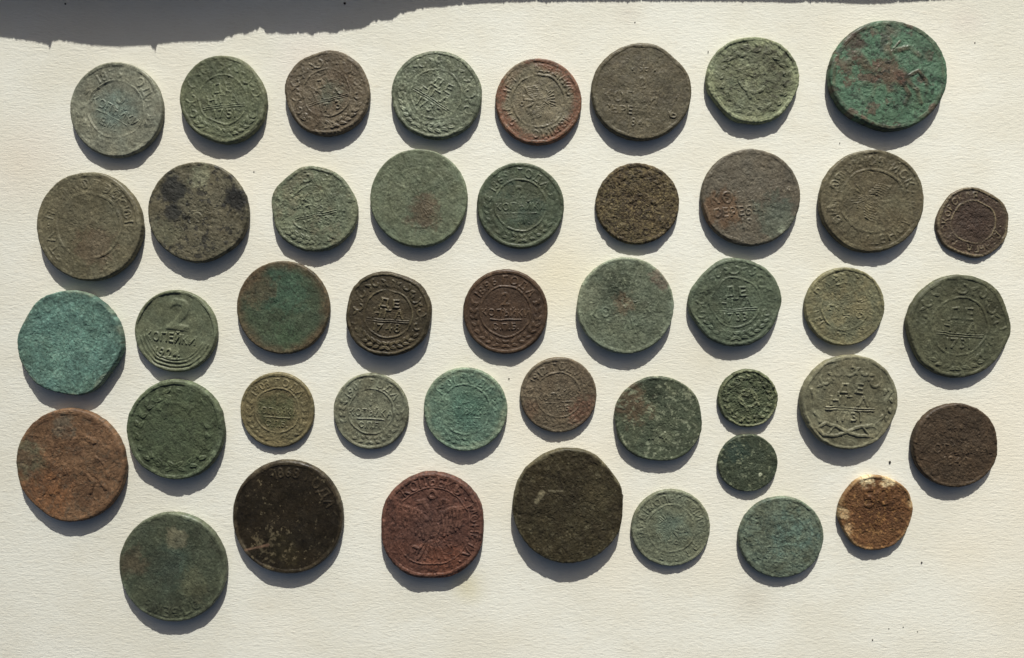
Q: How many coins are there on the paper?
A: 44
